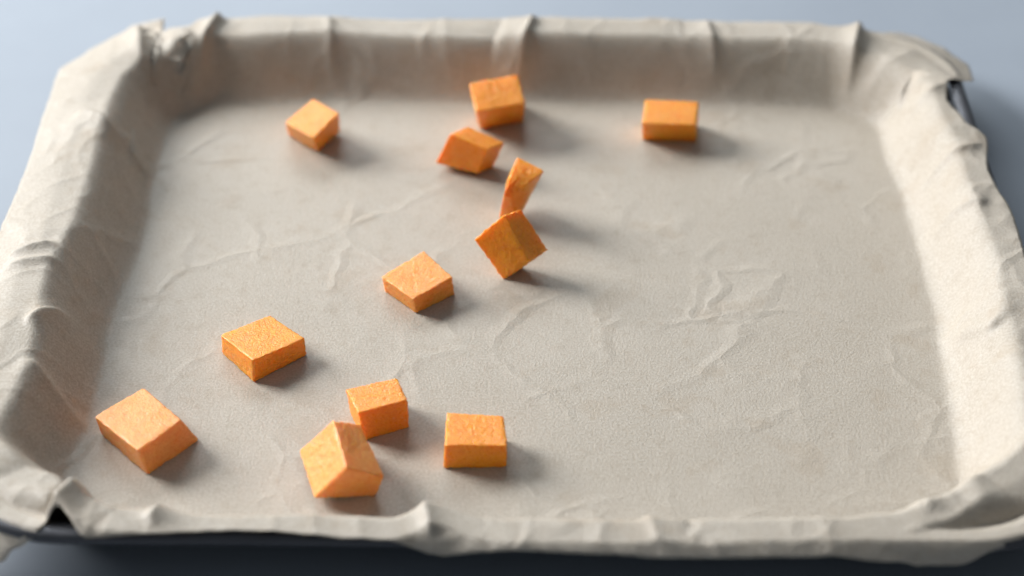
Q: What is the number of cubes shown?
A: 12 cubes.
